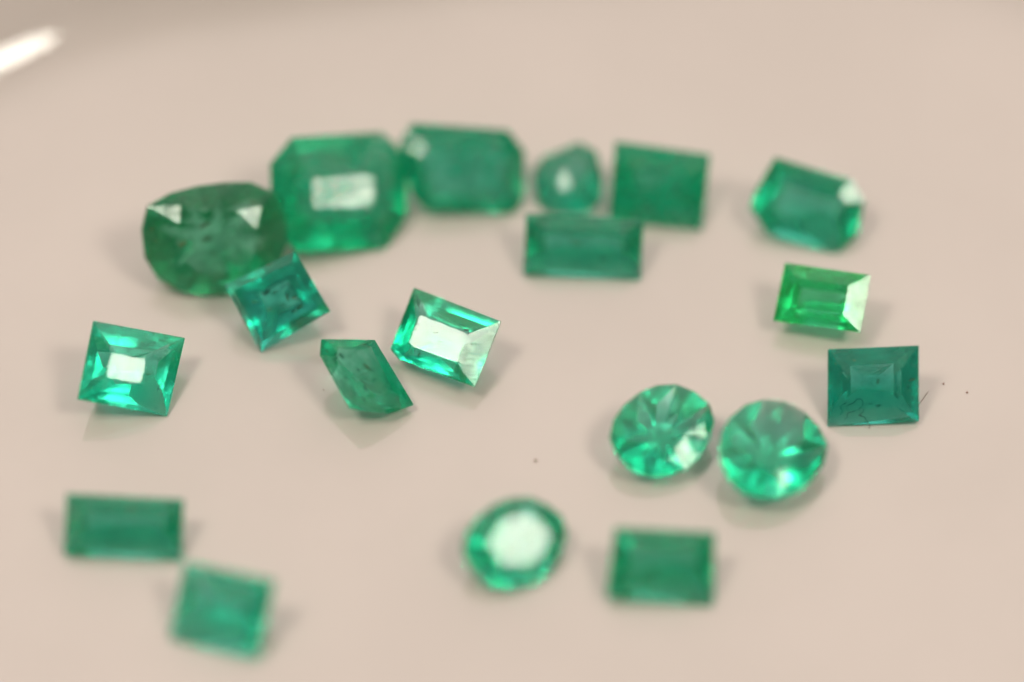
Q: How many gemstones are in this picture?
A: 19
